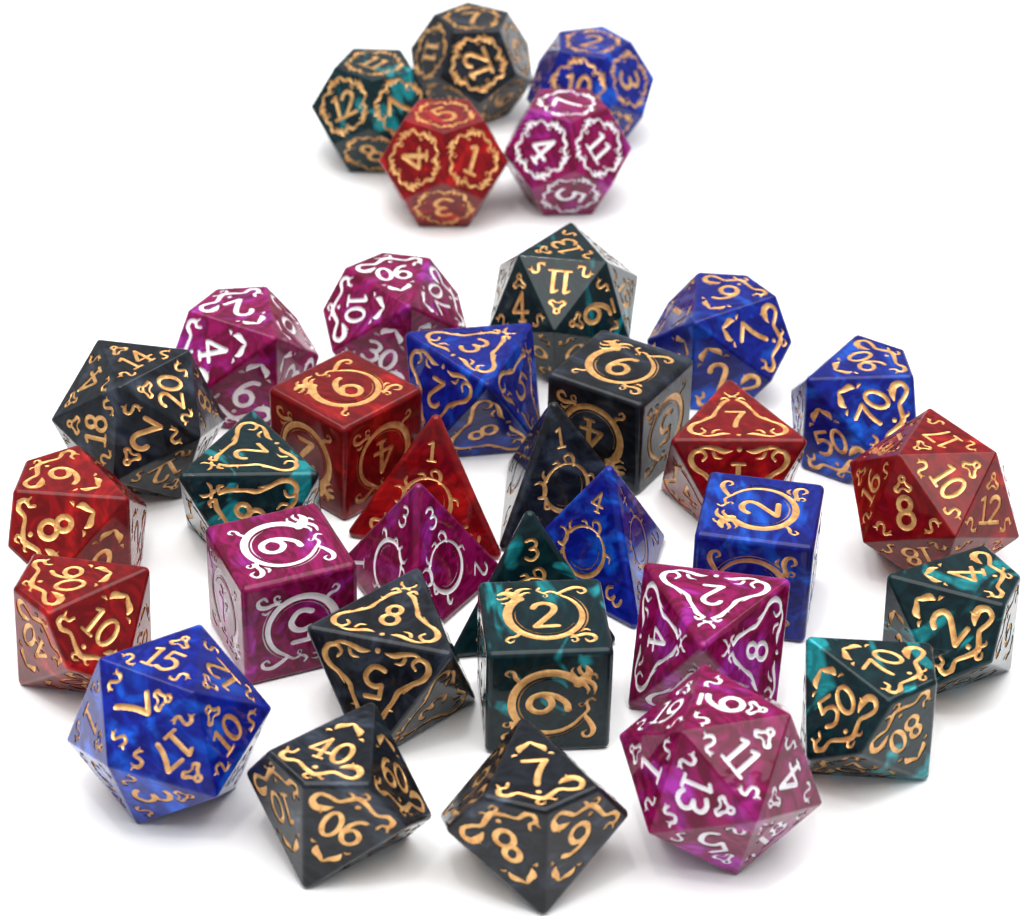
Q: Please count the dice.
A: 35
